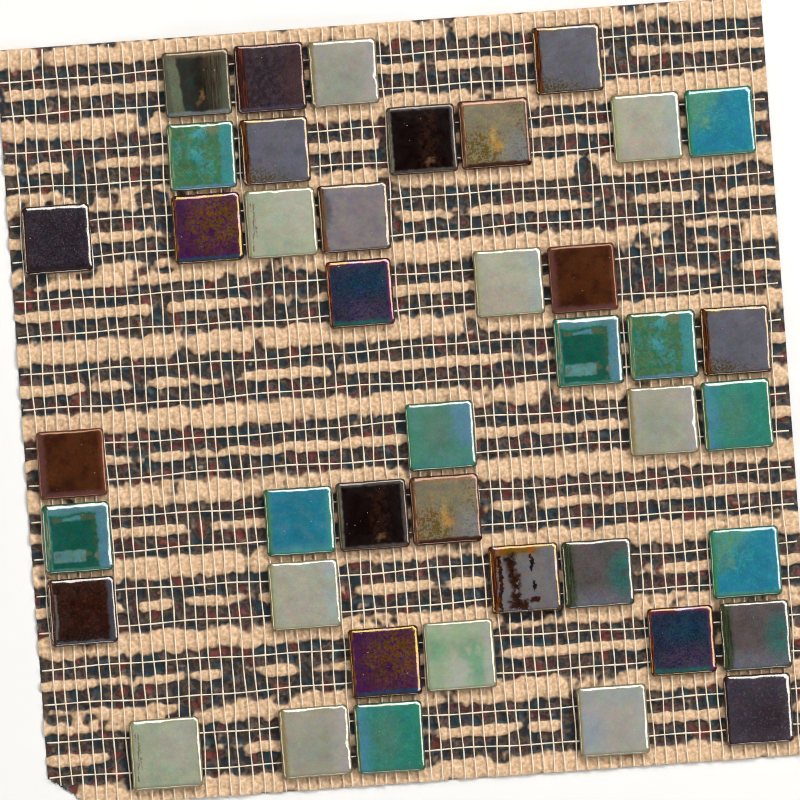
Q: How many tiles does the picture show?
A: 42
